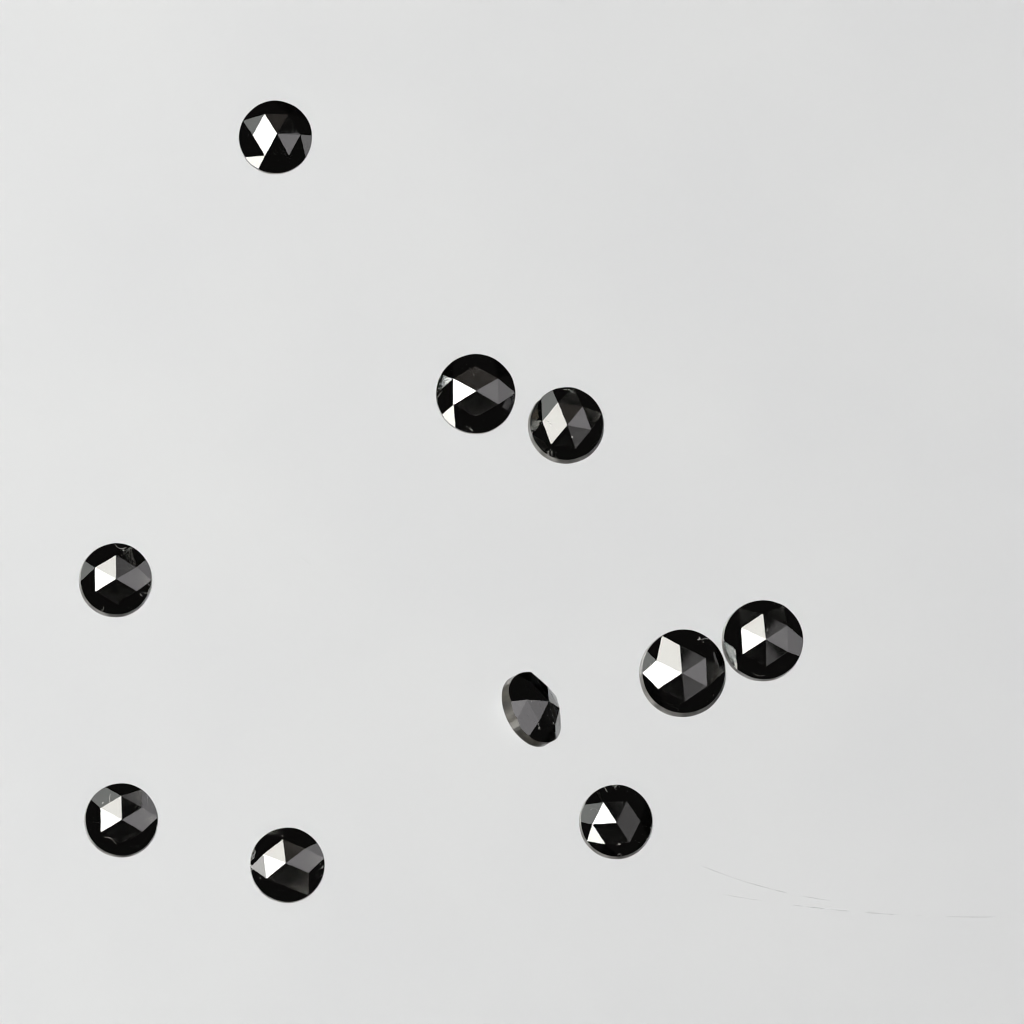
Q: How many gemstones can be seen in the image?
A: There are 10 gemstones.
